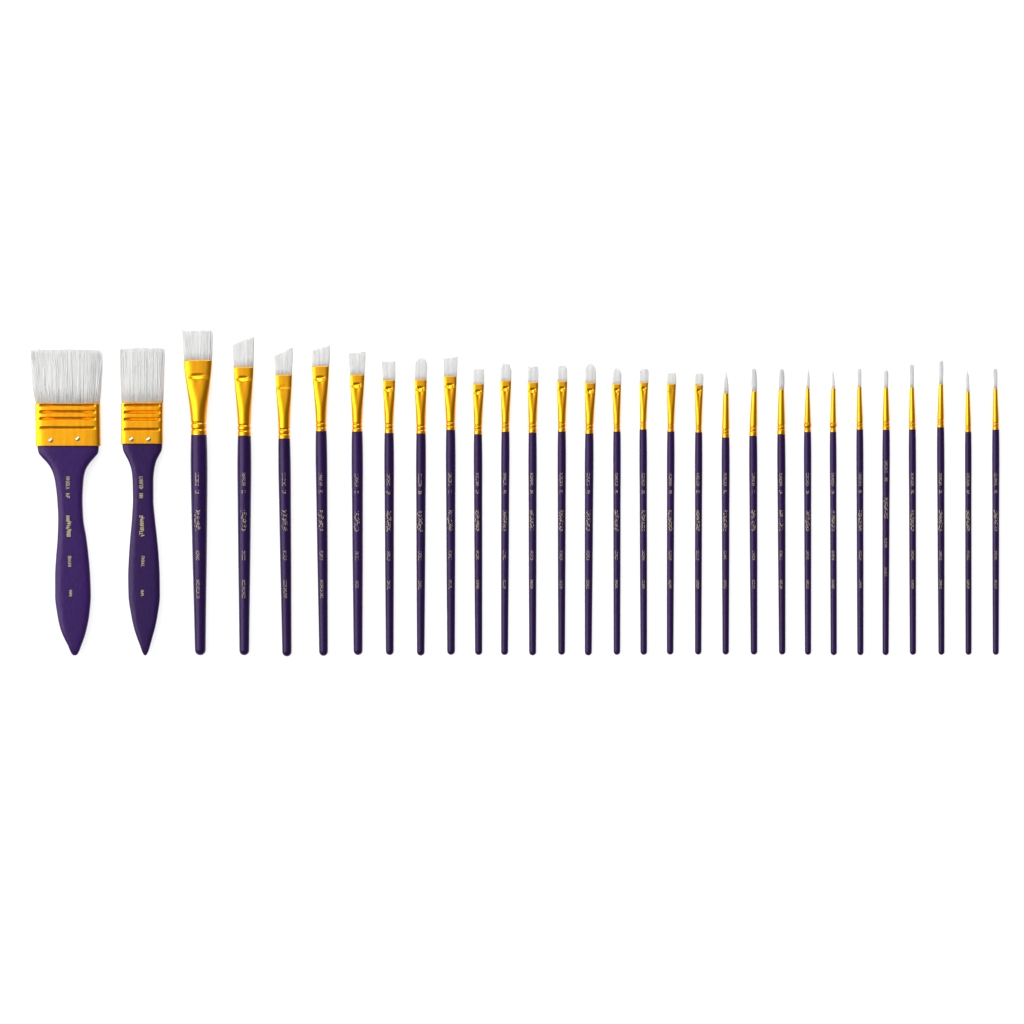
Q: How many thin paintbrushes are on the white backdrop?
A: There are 28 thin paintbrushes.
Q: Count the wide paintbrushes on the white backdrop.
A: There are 2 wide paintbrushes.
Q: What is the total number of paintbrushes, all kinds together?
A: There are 30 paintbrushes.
